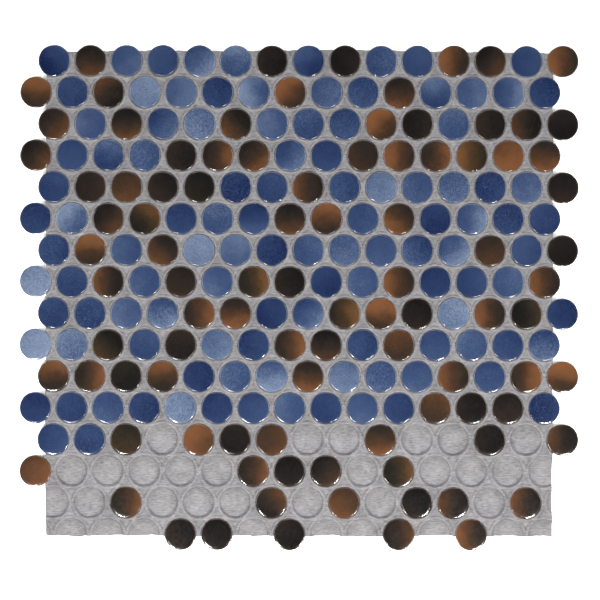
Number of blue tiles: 110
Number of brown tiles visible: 95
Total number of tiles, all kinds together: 205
